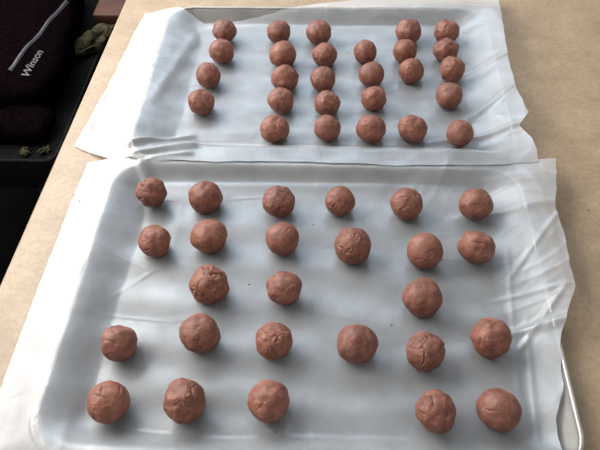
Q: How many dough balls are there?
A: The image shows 53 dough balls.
